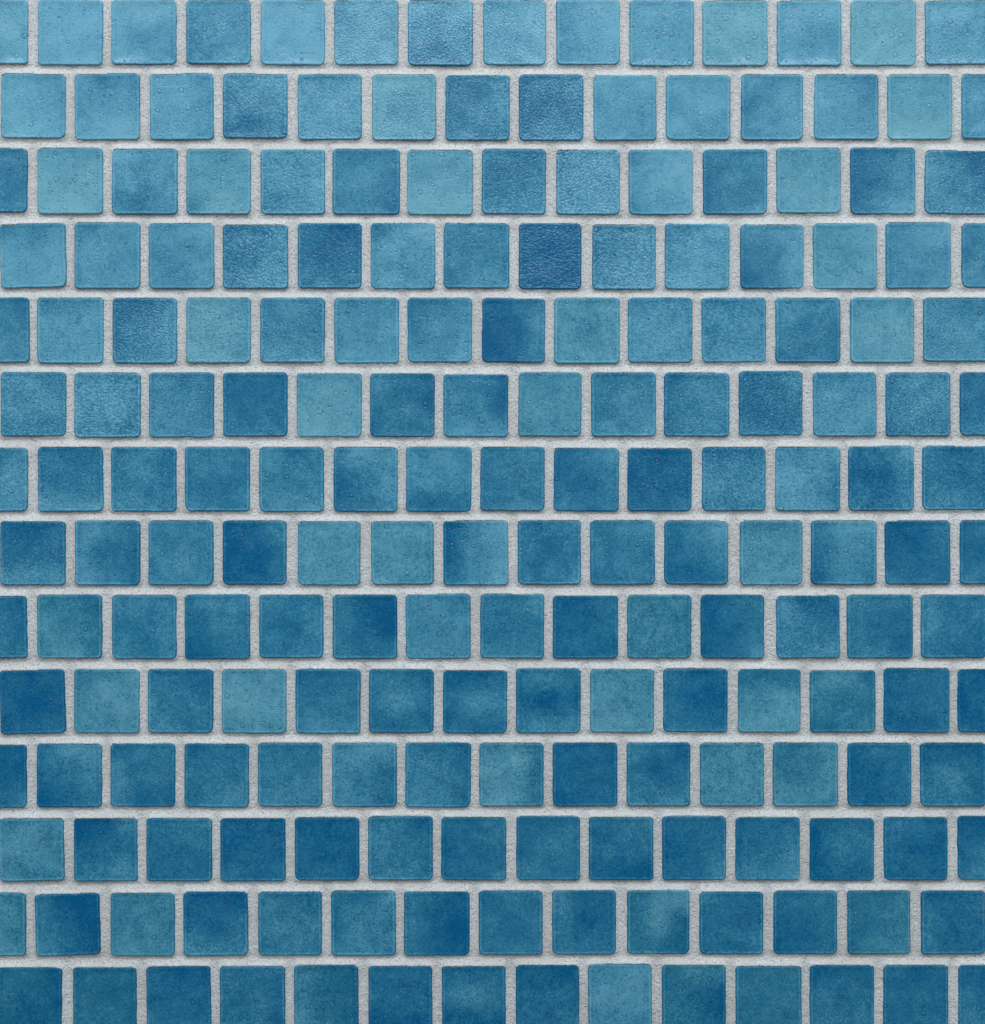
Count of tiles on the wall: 196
